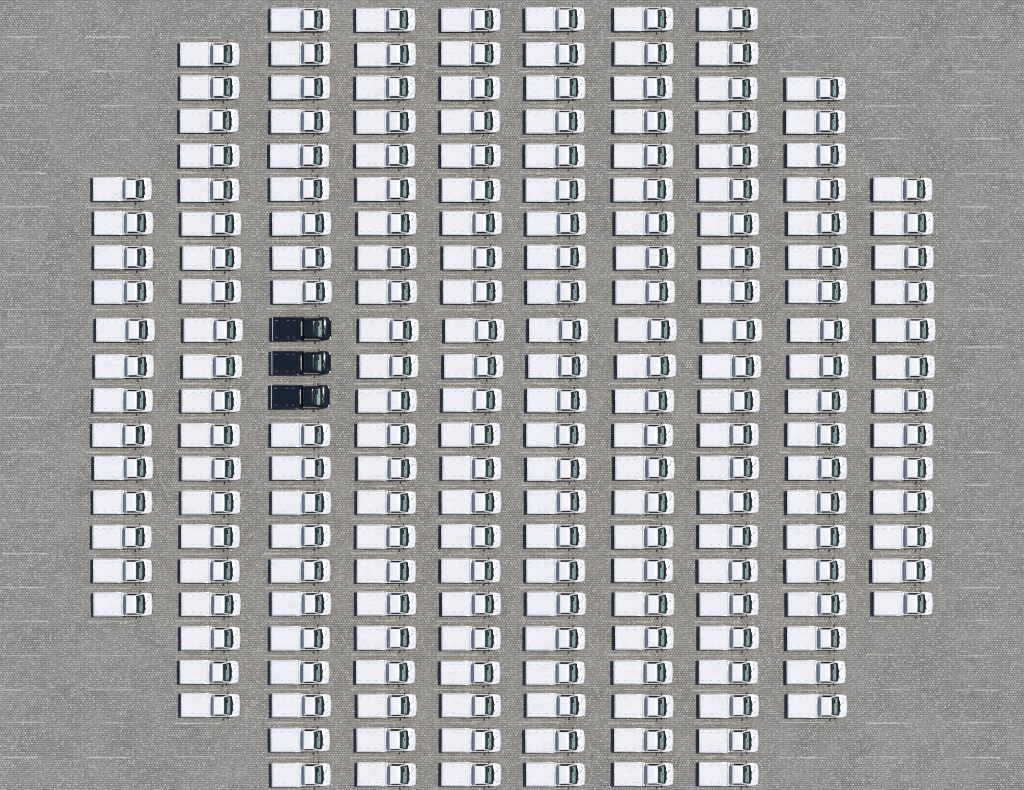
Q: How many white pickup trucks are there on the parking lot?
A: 200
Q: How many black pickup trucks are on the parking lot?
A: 3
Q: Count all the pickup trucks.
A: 203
